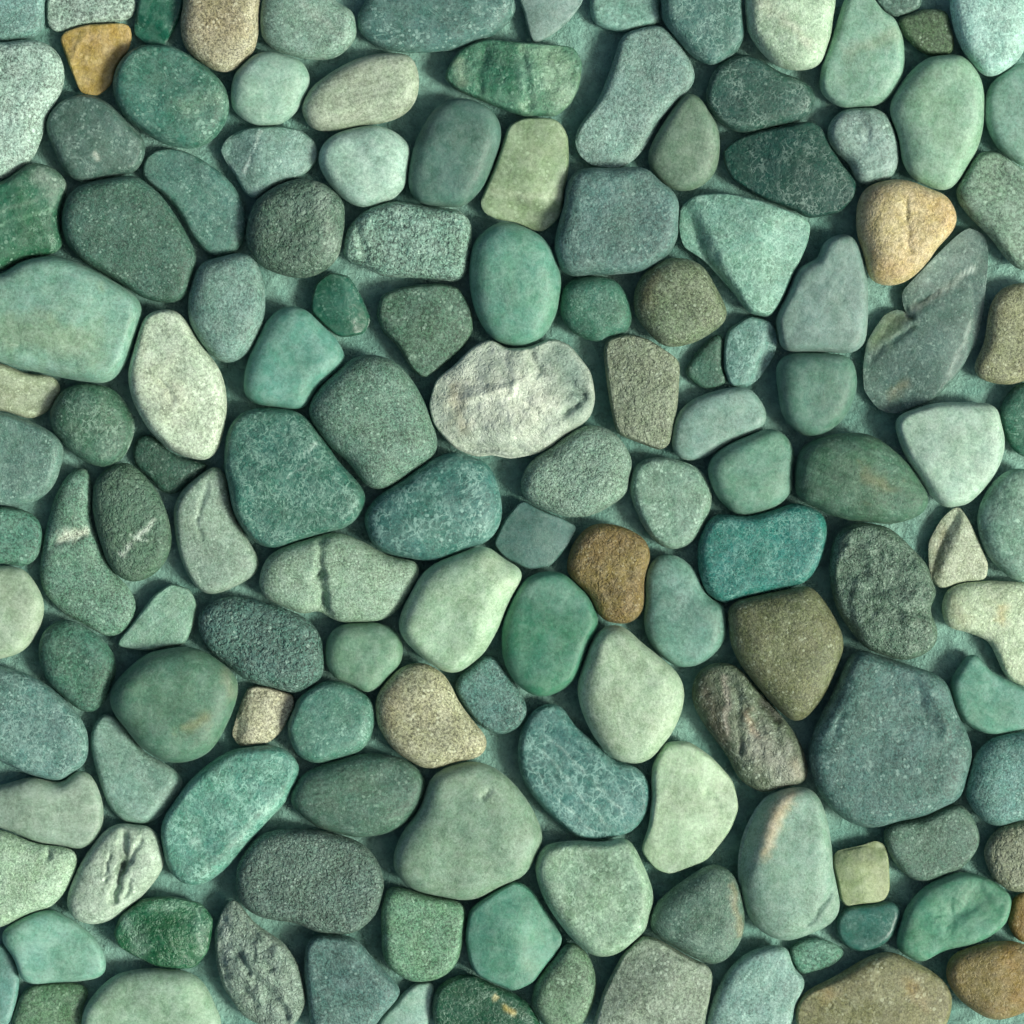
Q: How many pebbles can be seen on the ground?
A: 140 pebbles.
